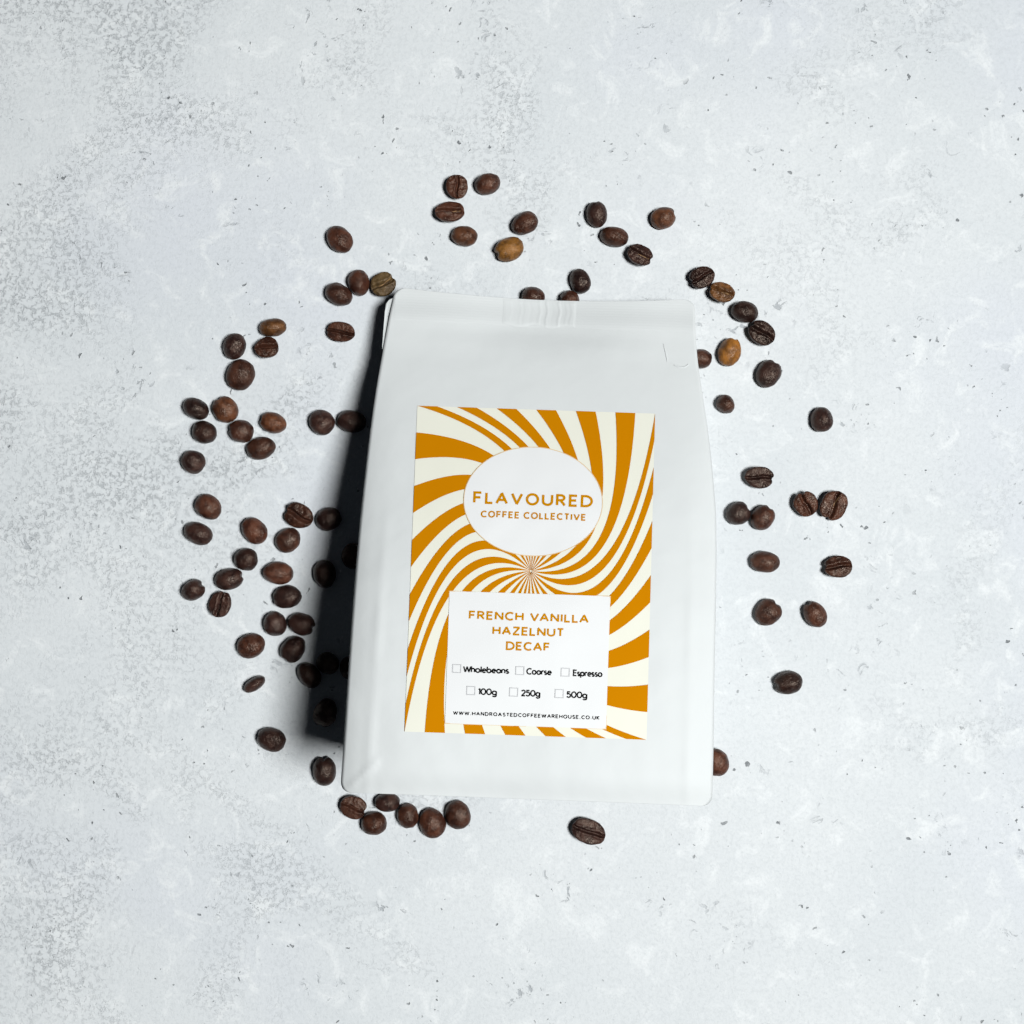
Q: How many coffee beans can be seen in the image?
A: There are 83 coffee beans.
